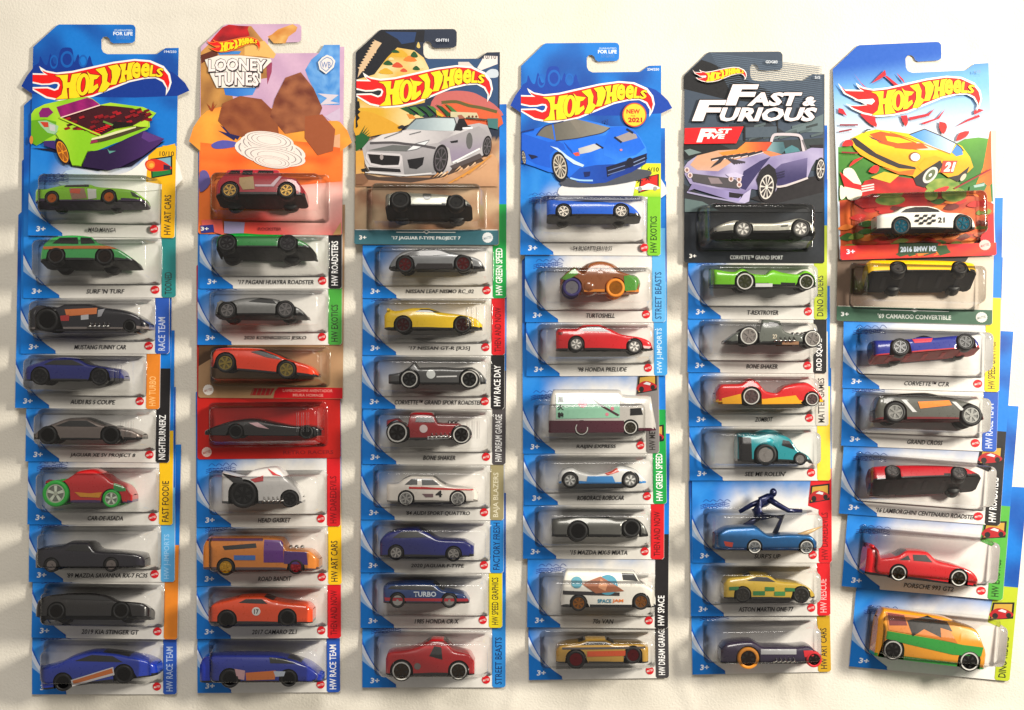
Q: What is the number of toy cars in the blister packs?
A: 50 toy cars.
